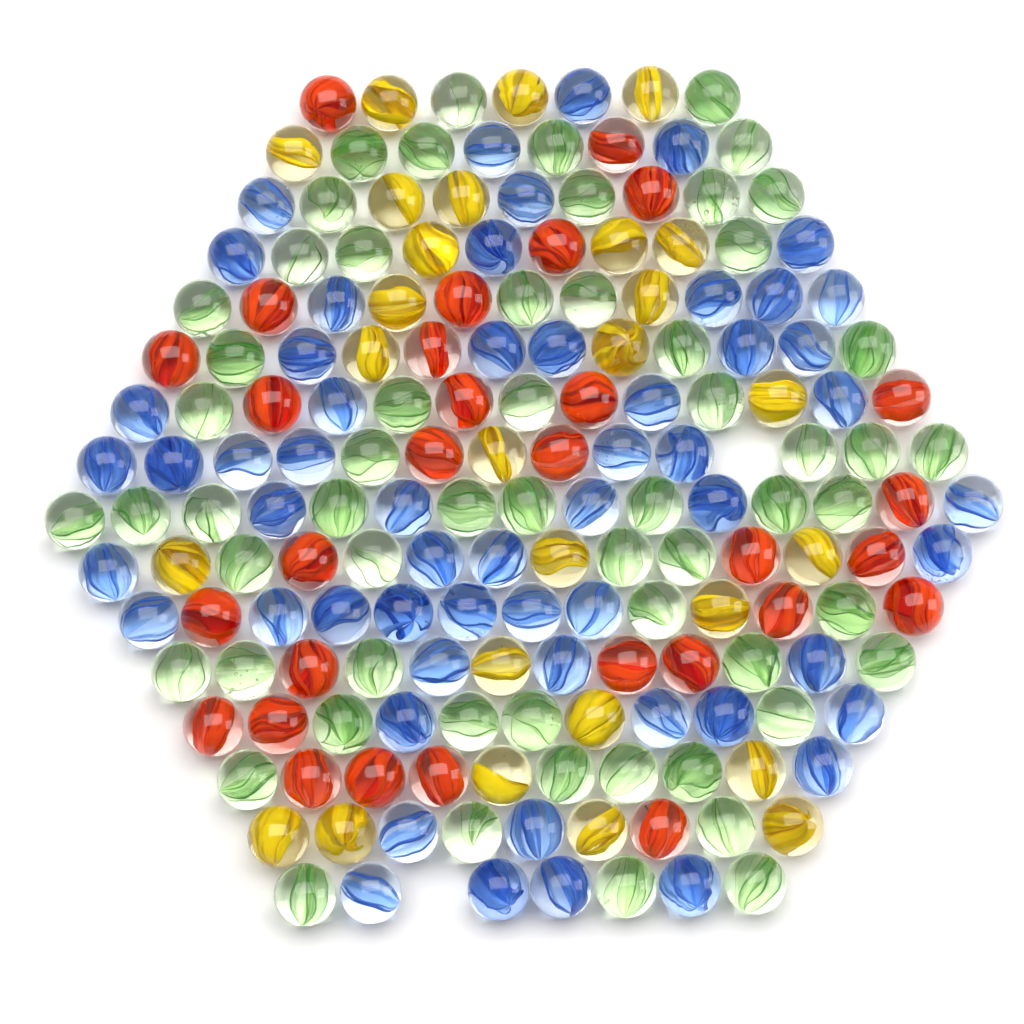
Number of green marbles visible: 60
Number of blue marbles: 57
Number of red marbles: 30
